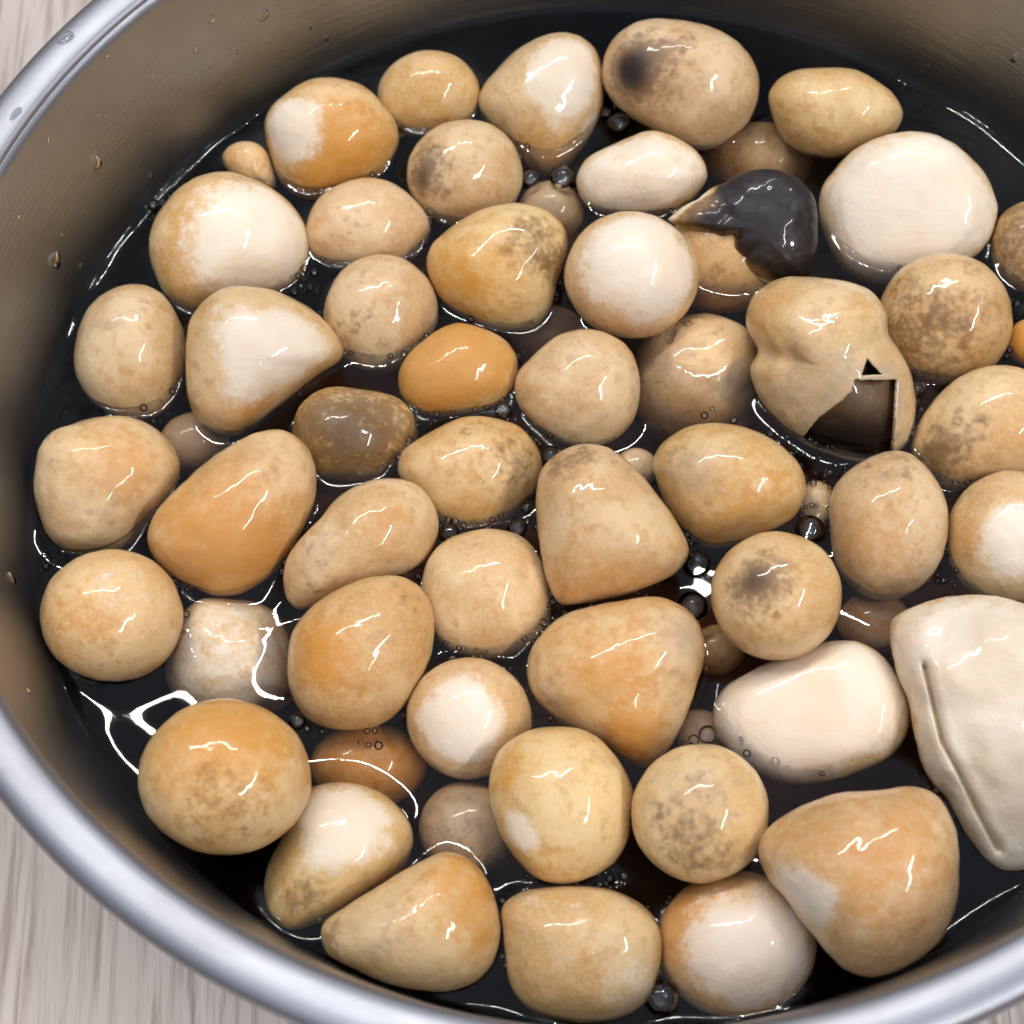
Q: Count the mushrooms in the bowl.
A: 62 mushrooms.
